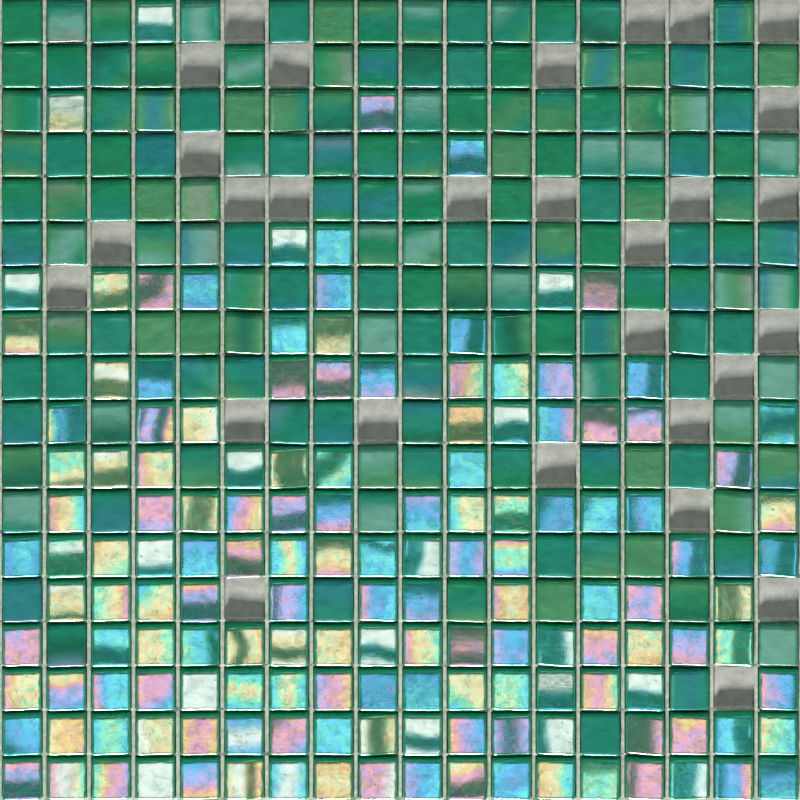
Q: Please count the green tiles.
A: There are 147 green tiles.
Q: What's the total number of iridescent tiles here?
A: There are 148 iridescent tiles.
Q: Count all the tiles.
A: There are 295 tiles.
